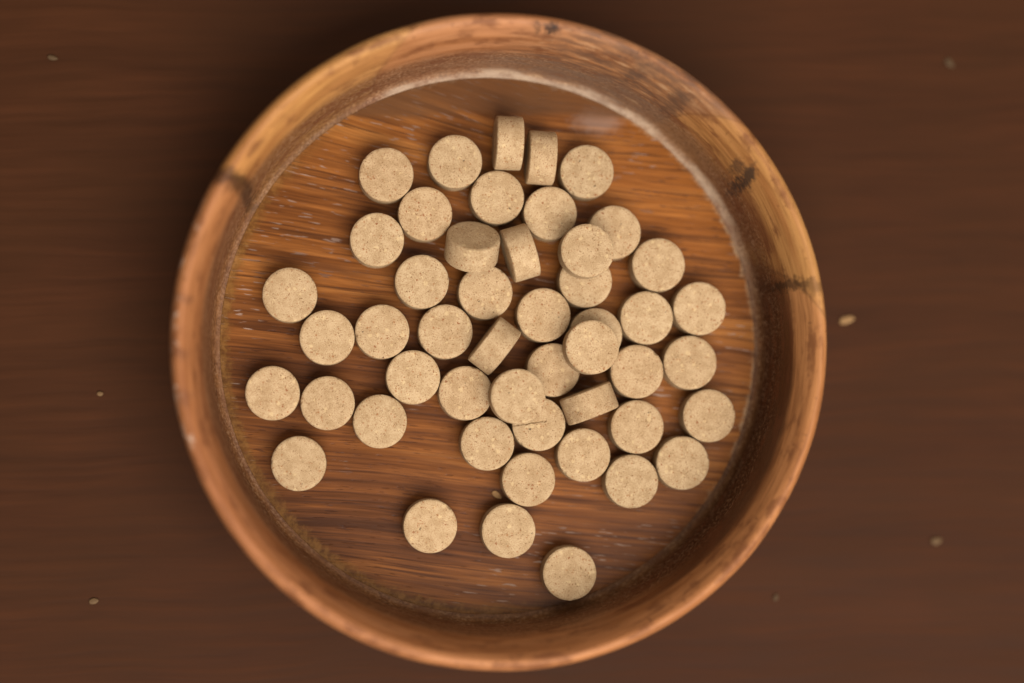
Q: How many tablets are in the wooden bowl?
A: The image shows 49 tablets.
